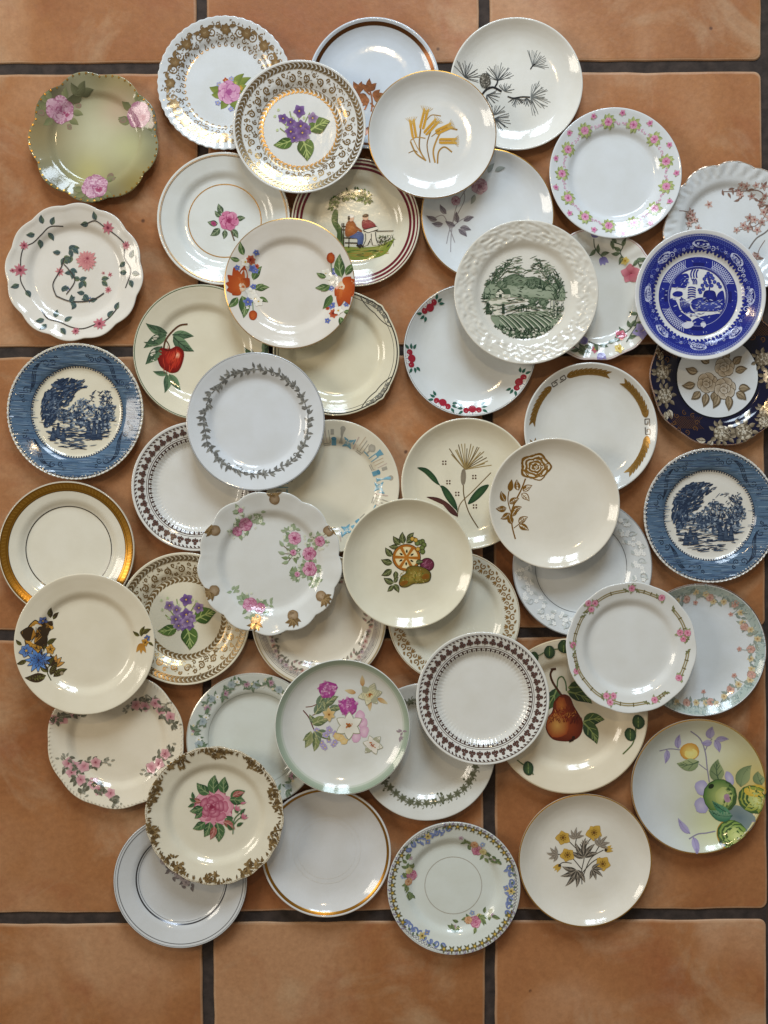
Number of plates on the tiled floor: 50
